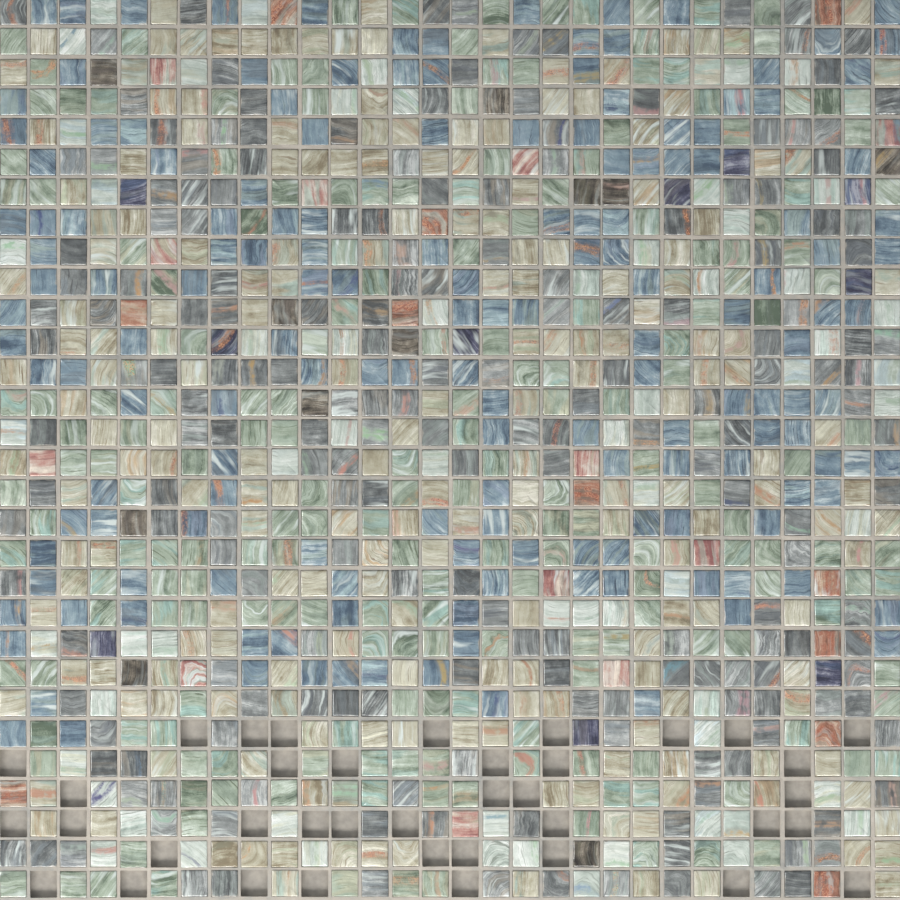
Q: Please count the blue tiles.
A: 162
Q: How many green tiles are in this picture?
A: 200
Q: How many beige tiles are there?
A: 200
